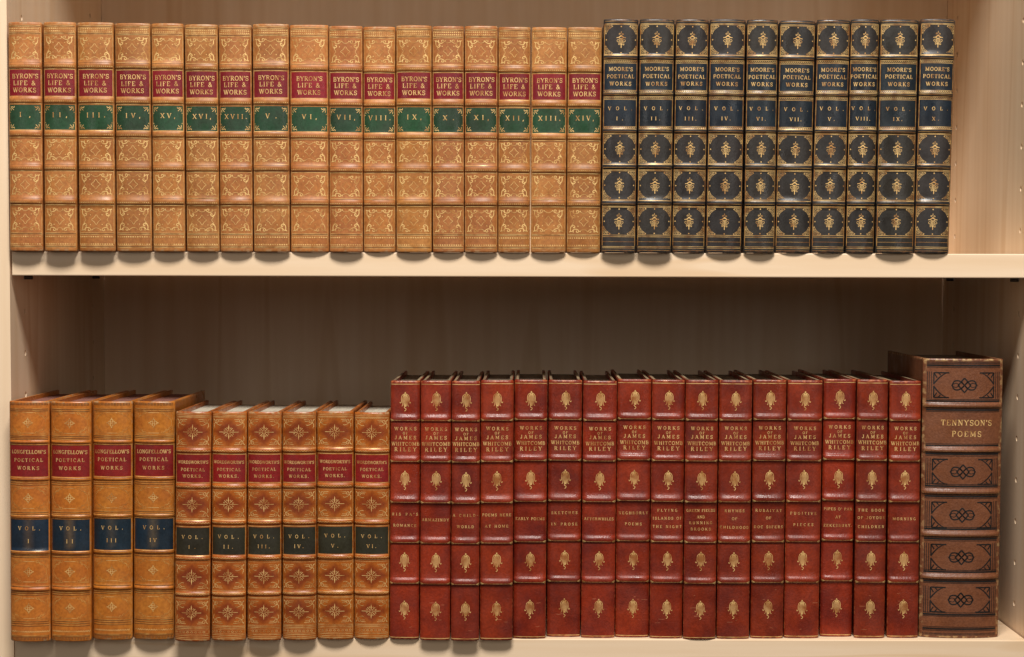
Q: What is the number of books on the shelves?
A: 54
